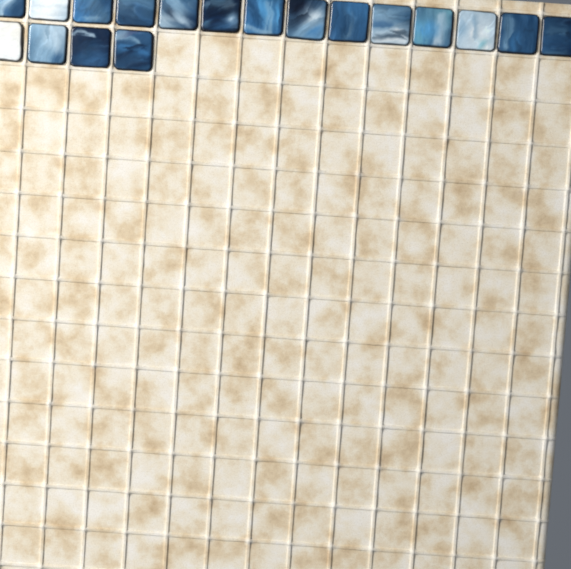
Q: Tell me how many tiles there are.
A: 18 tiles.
